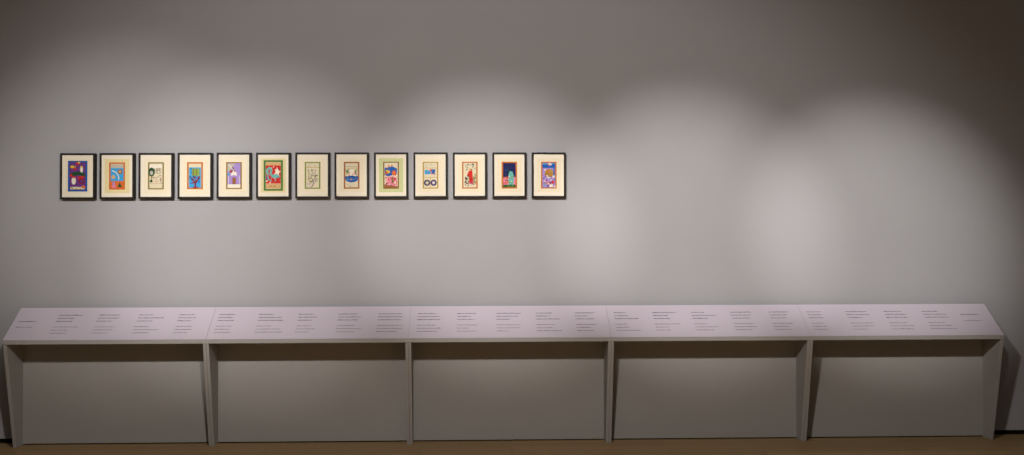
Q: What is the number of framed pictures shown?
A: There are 13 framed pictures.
